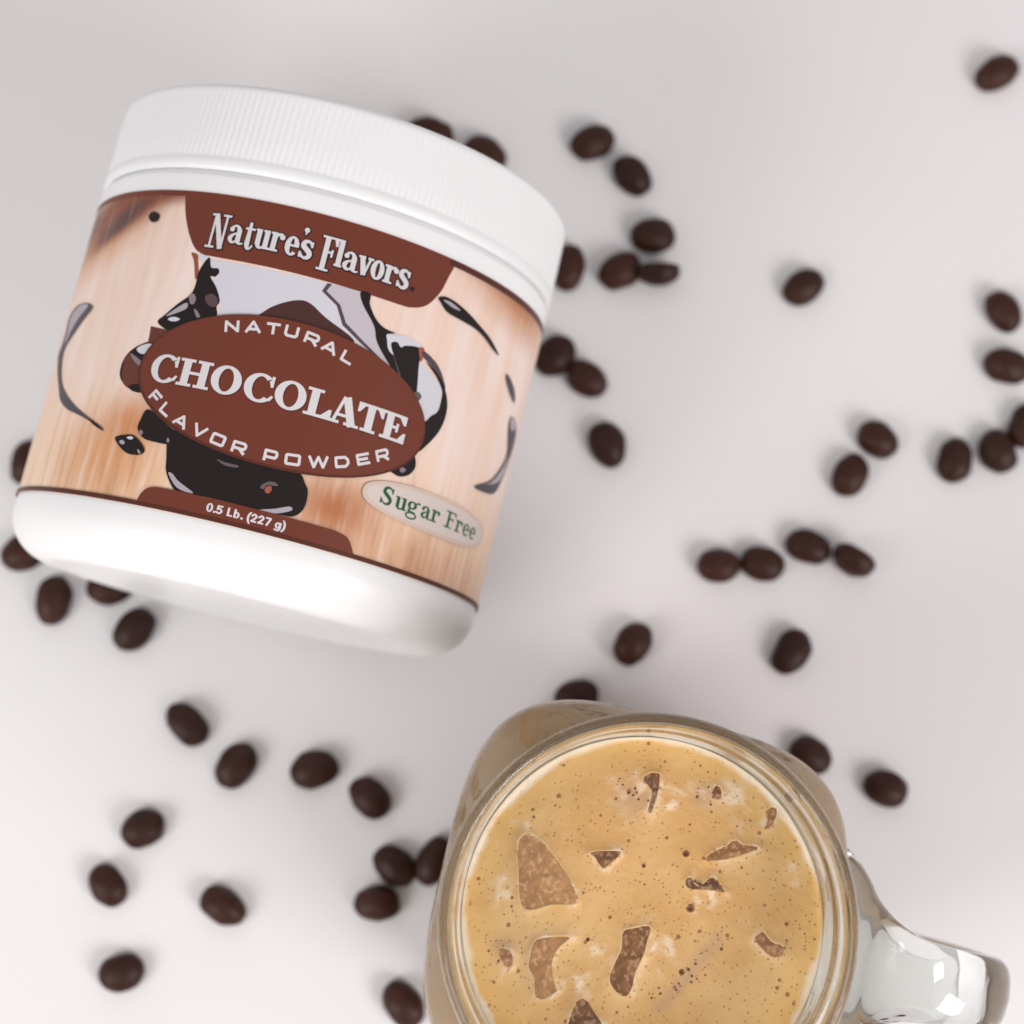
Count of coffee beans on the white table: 46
